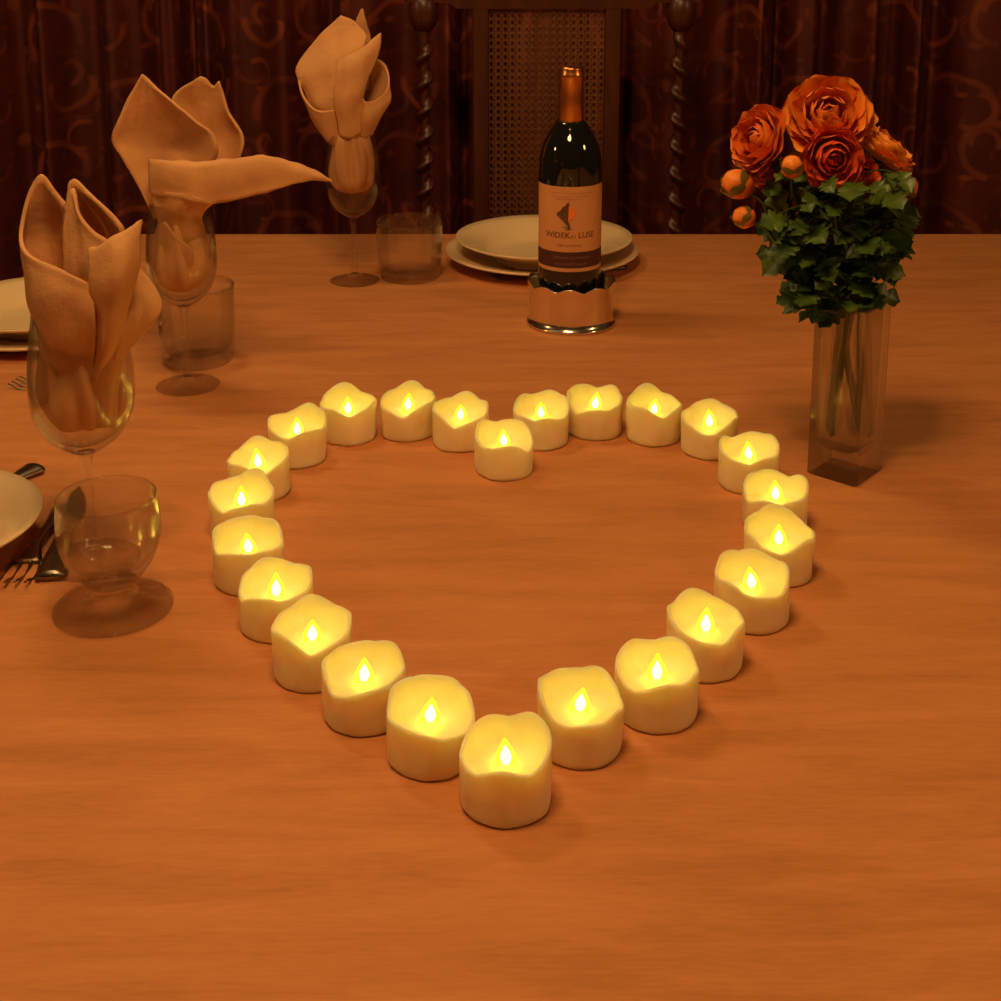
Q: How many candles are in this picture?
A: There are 24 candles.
